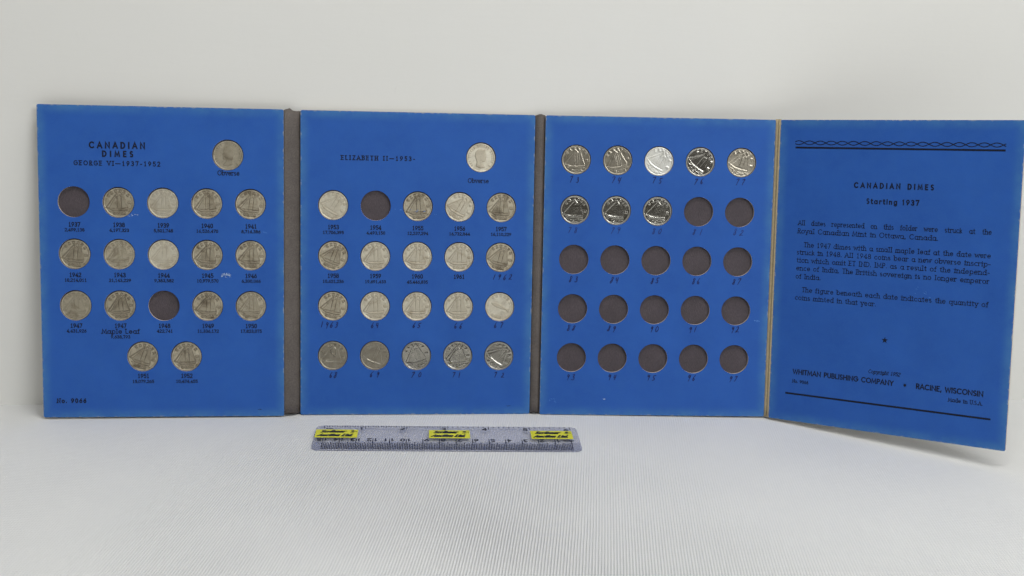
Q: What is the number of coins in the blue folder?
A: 44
